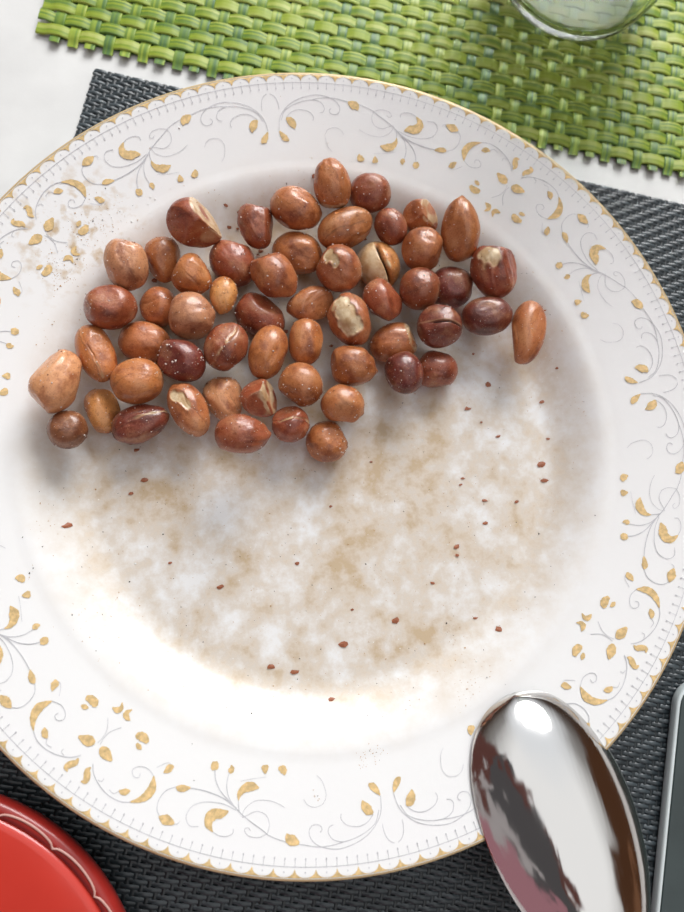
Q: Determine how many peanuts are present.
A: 55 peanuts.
